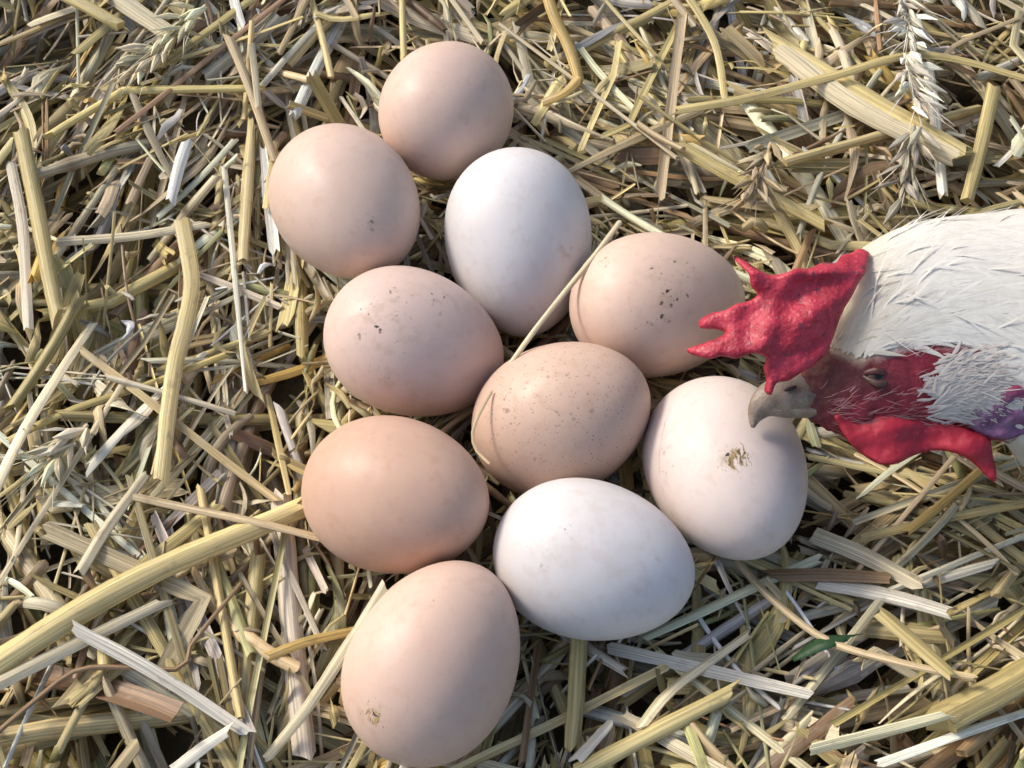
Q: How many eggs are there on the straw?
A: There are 10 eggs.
